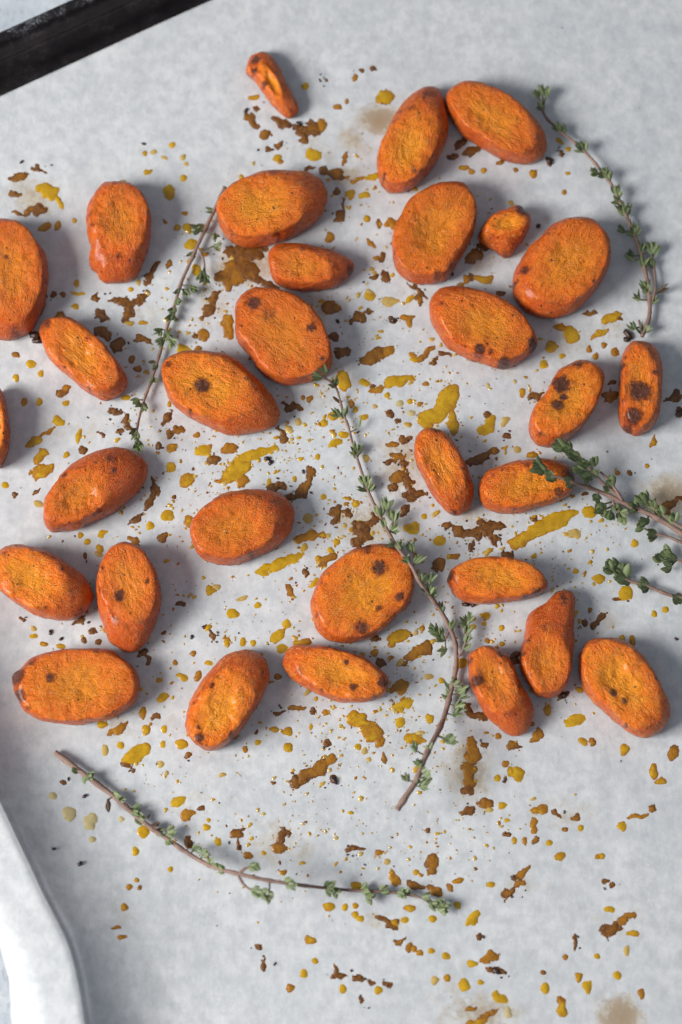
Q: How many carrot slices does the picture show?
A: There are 31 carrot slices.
